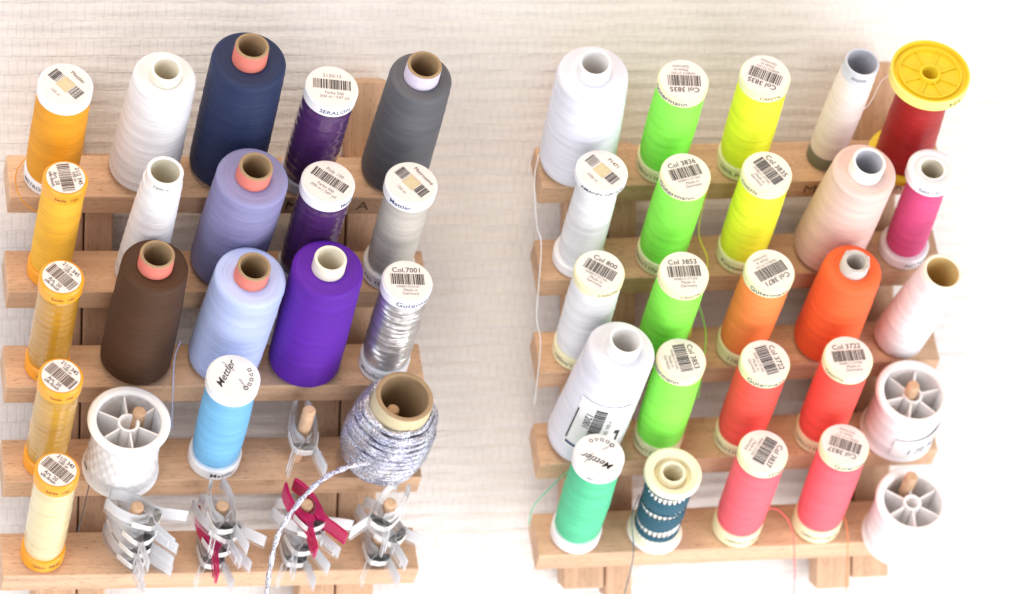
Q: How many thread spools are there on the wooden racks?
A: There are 45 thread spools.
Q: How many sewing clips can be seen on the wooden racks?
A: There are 16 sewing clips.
